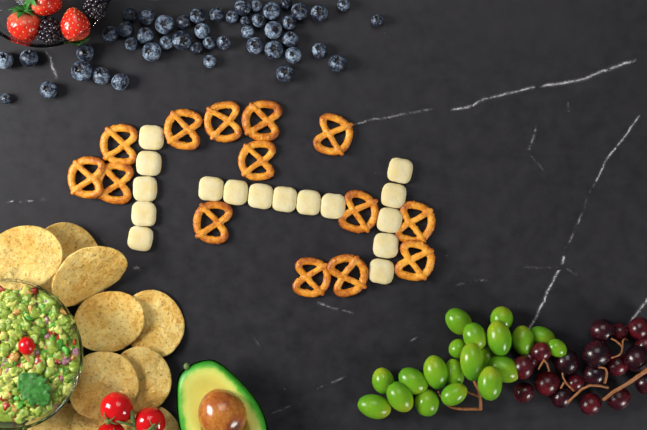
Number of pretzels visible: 14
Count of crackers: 16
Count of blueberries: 47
